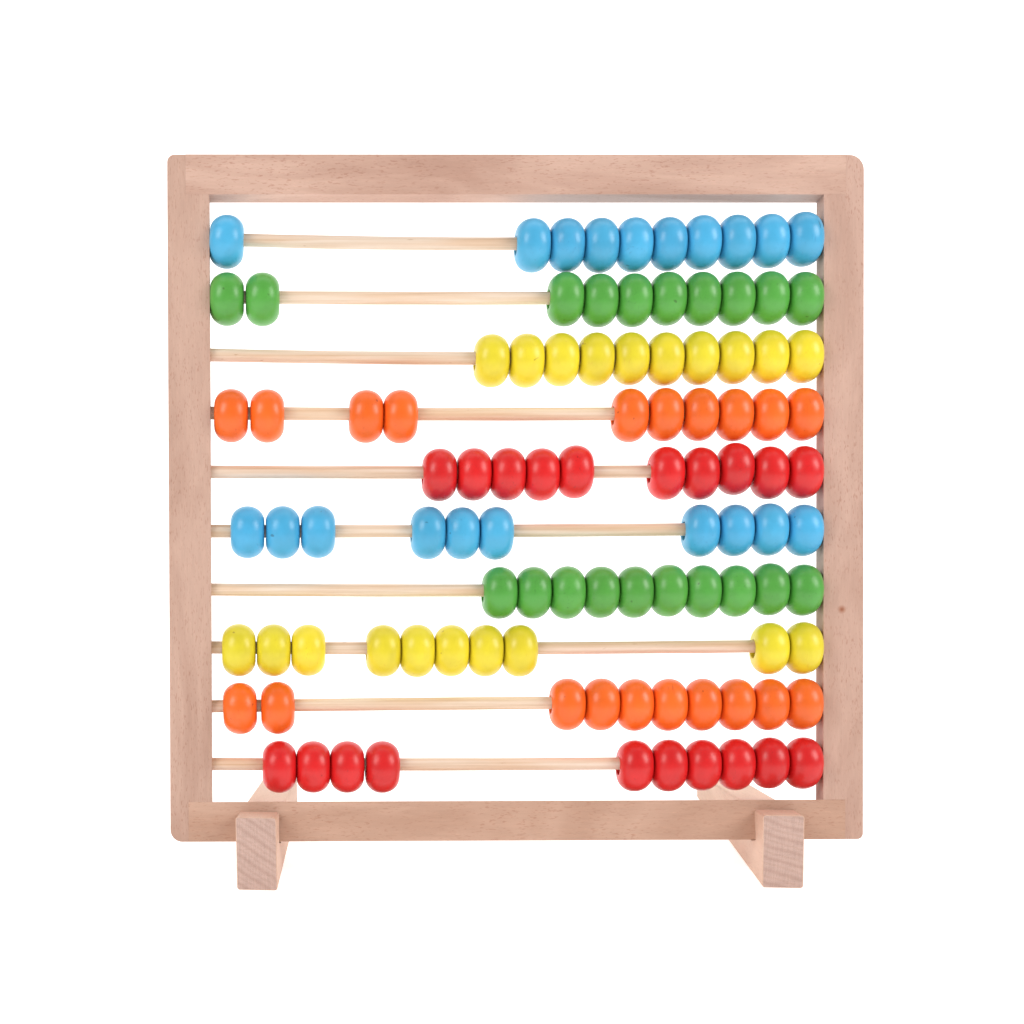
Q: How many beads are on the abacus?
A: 100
